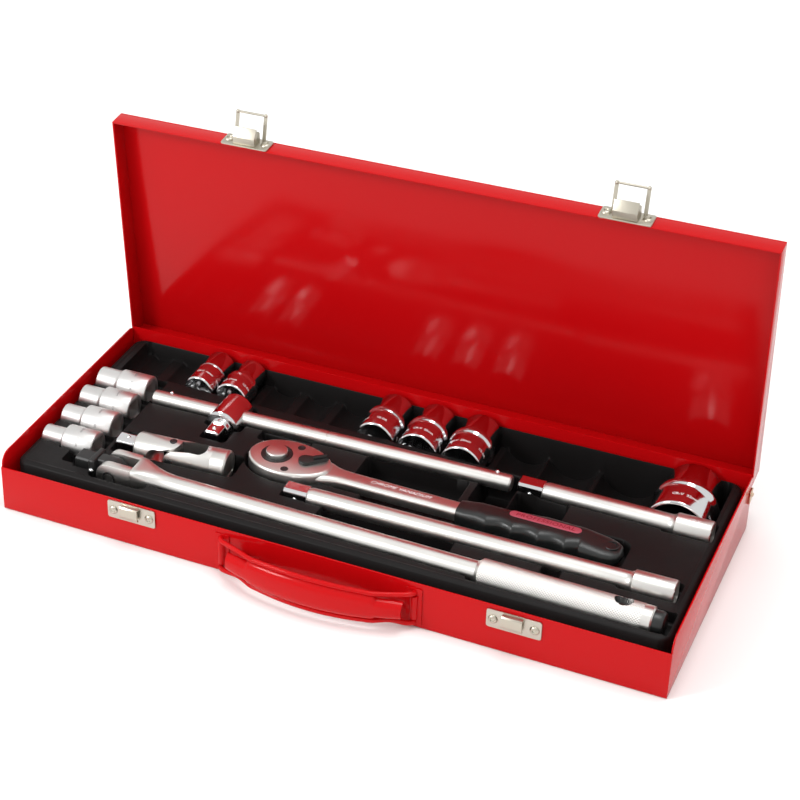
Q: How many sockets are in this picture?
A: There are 10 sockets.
